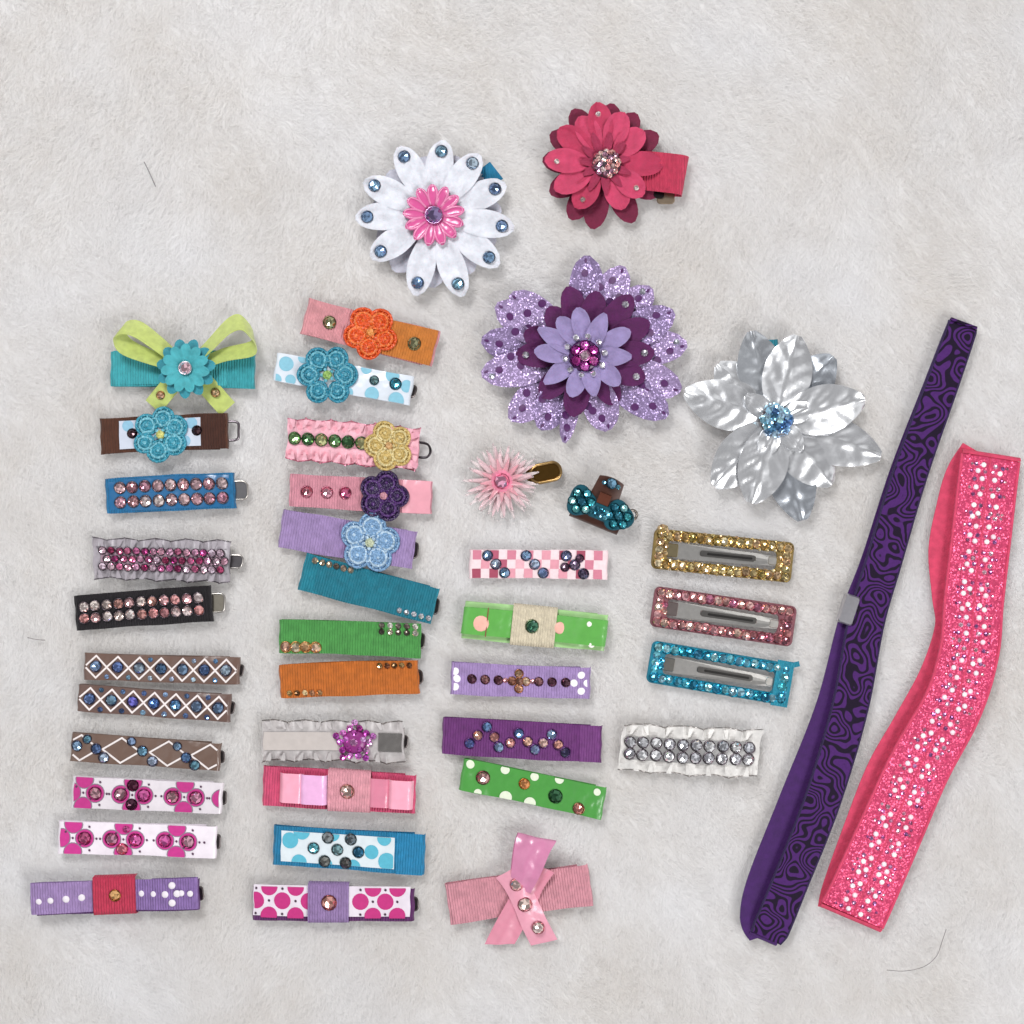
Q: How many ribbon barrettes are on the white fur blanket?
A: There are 30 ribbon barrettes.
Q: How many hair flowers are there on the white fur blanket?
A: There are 5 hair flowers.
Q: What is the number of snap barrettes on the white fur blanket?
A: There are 3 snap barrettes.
